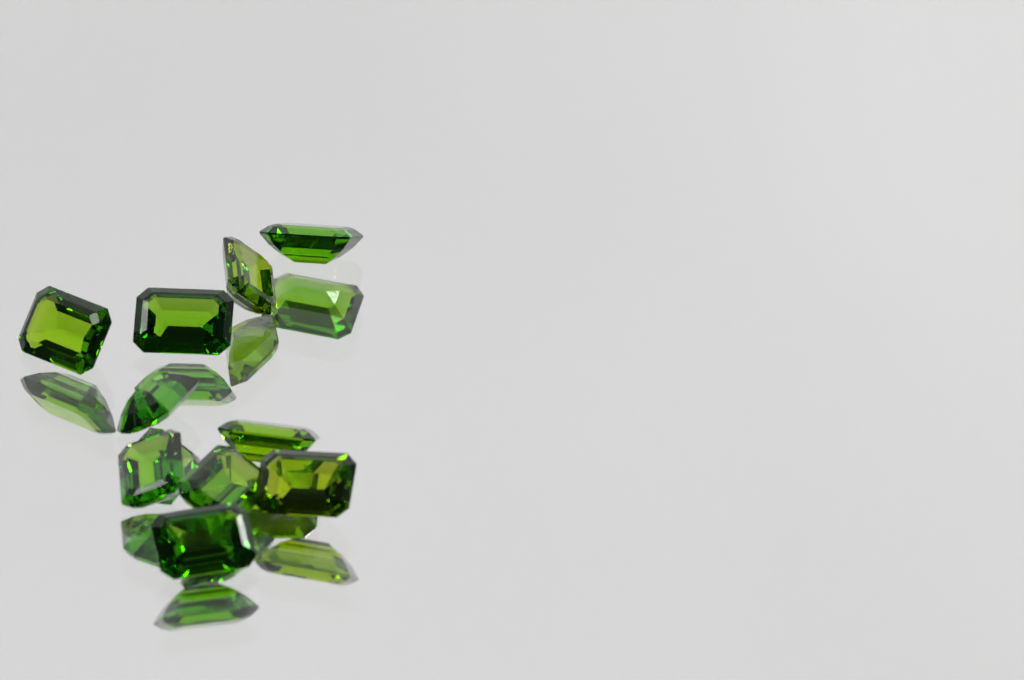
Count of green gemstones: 10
